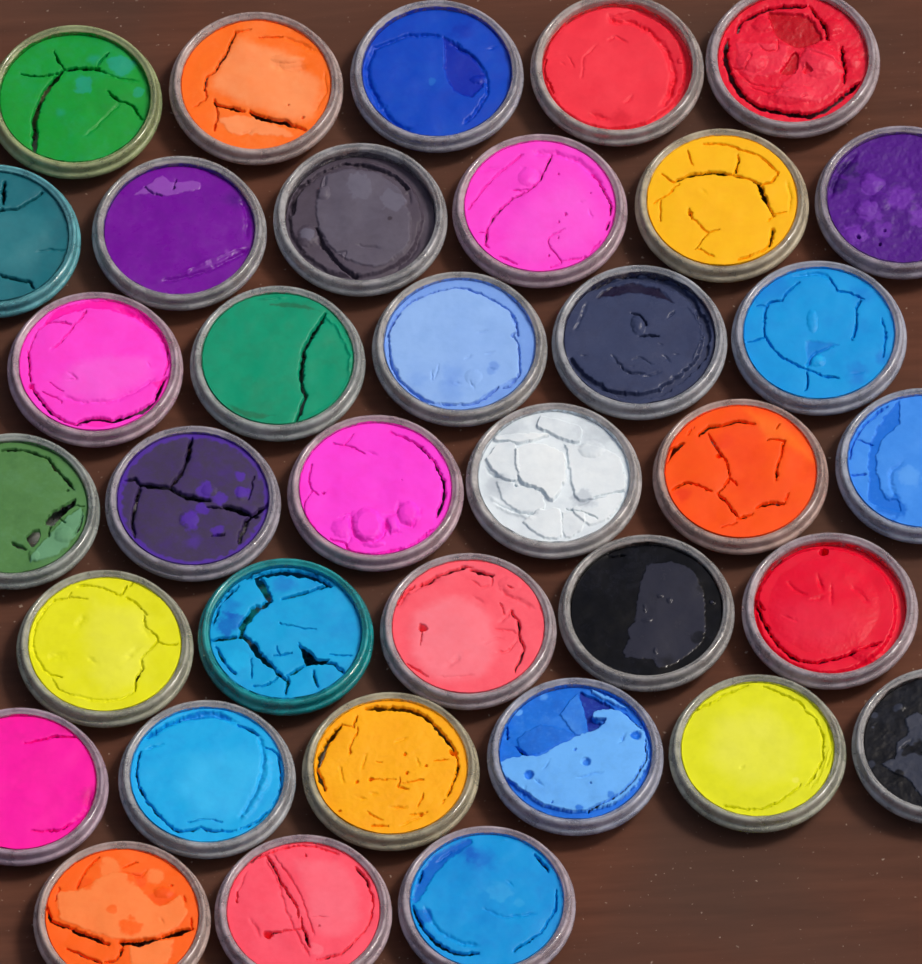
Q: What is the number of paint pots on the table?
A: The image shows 36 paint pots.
